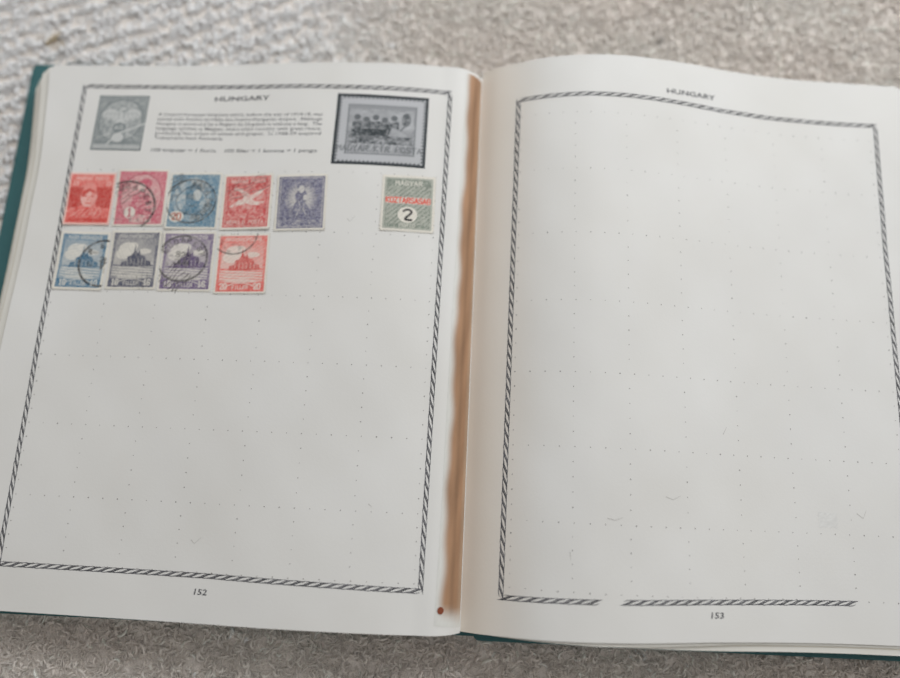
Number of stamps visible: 10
